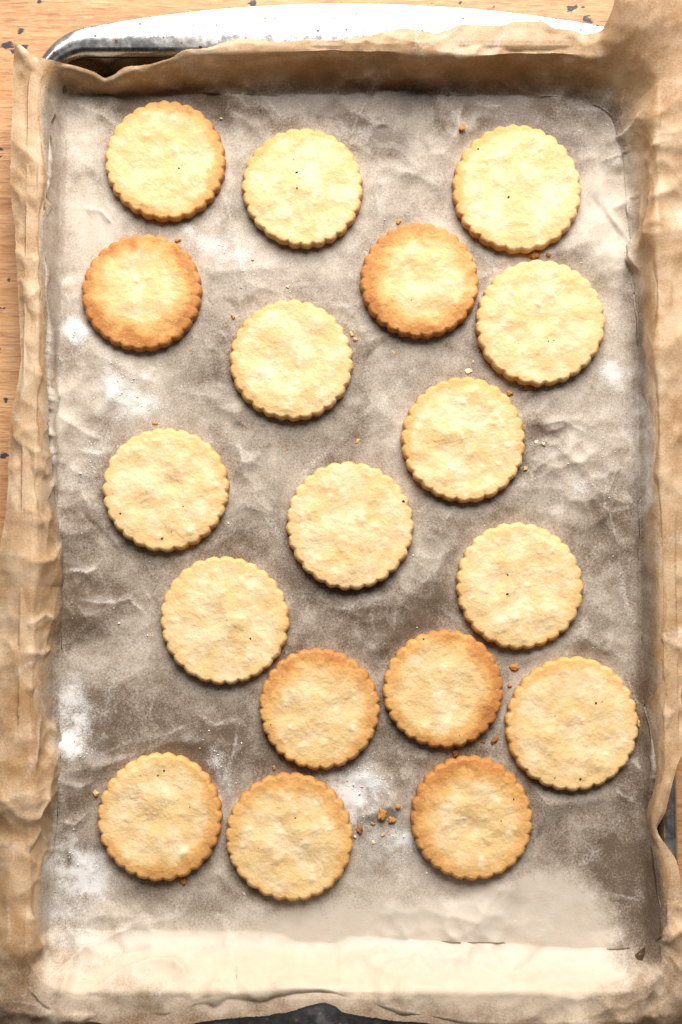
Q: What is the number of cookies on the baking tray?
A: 18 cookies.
